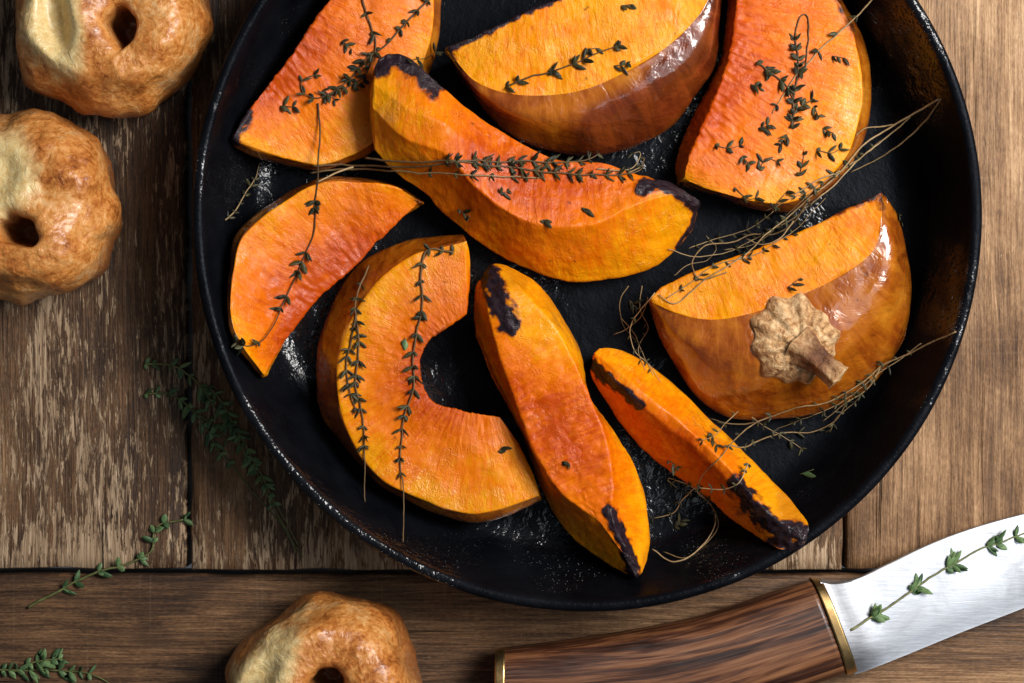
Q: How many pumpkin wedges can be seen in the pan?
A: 9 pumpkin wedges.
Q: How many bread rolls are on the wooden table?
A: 3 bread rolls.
